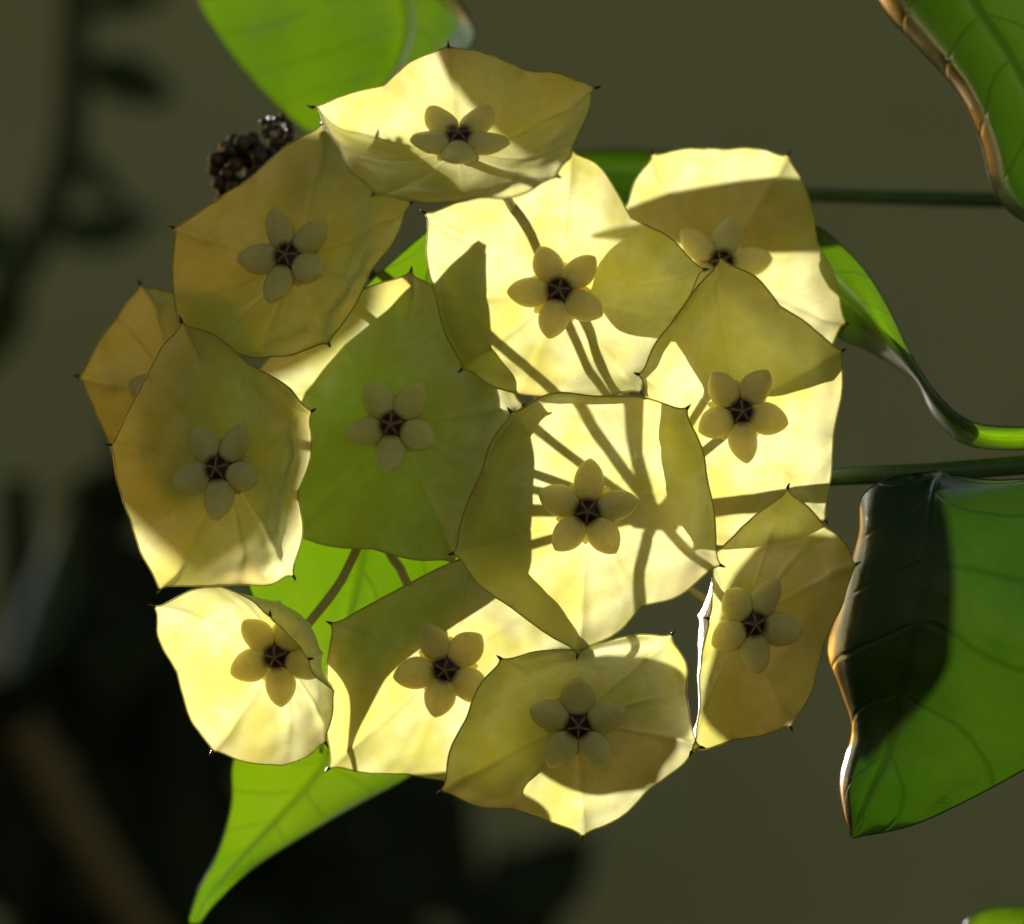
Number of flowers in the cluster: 13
